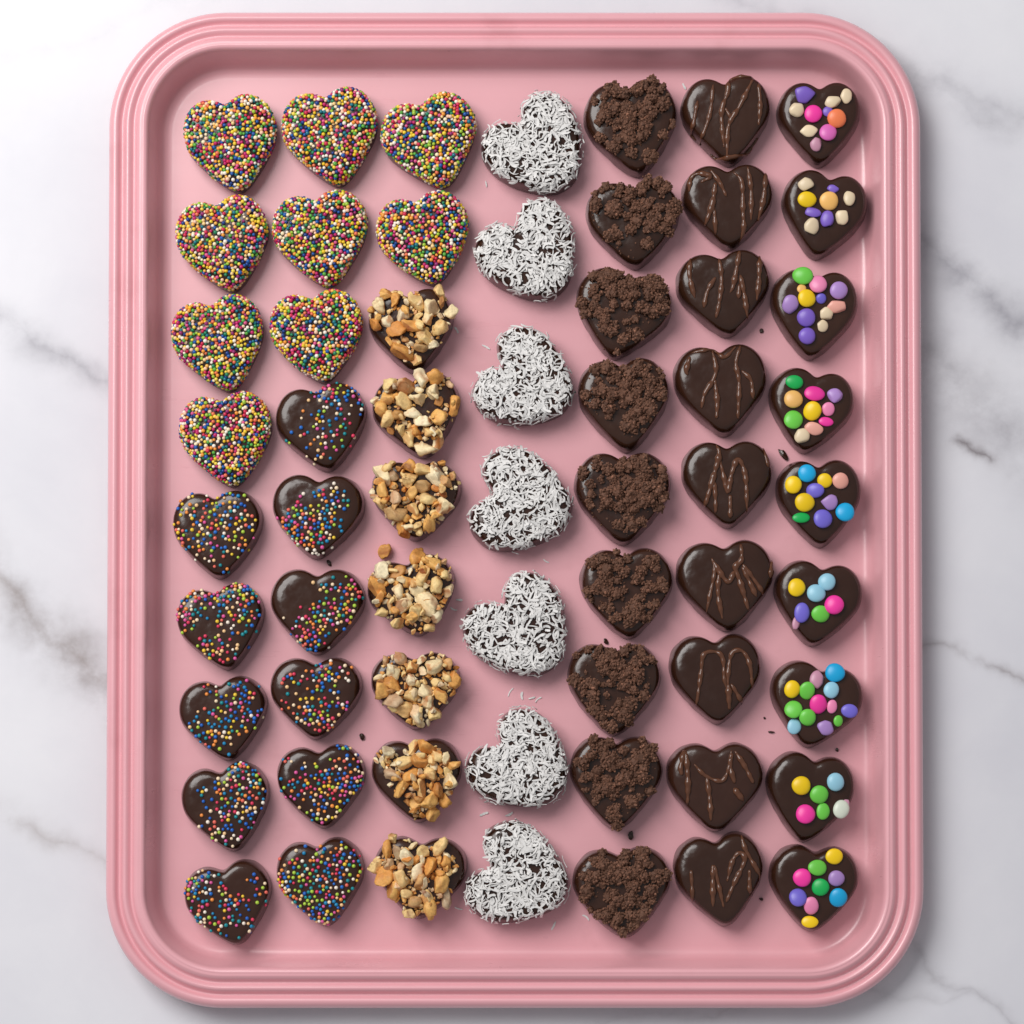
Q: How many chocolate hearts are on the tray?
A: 61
